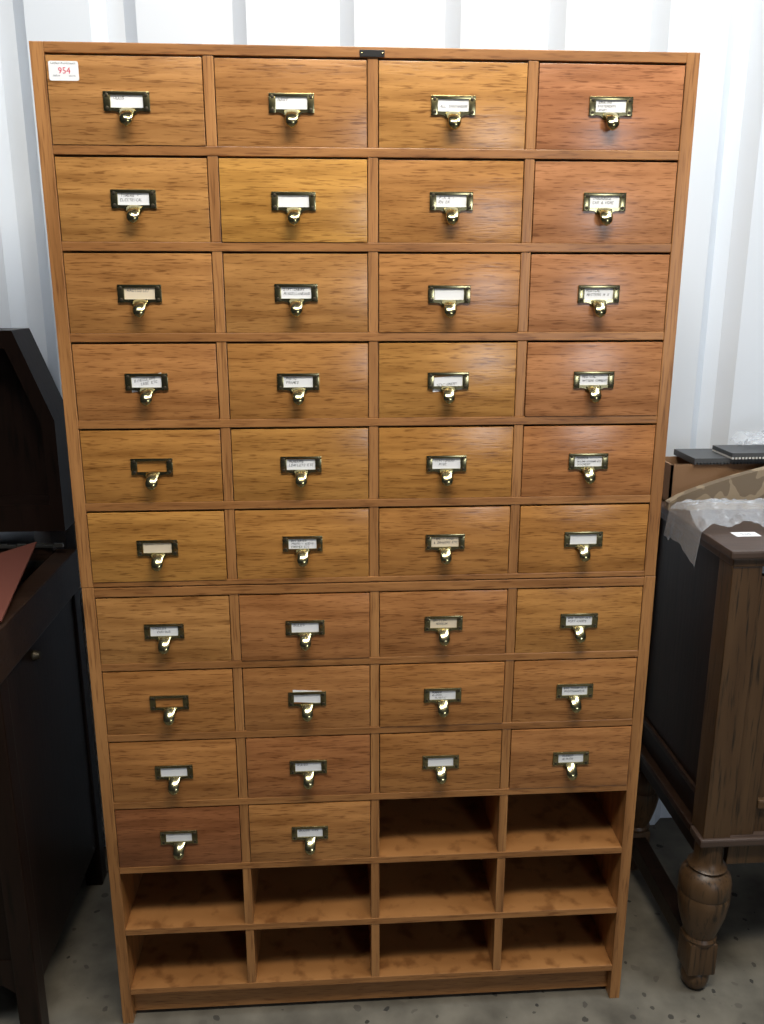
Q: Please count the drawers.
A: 38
